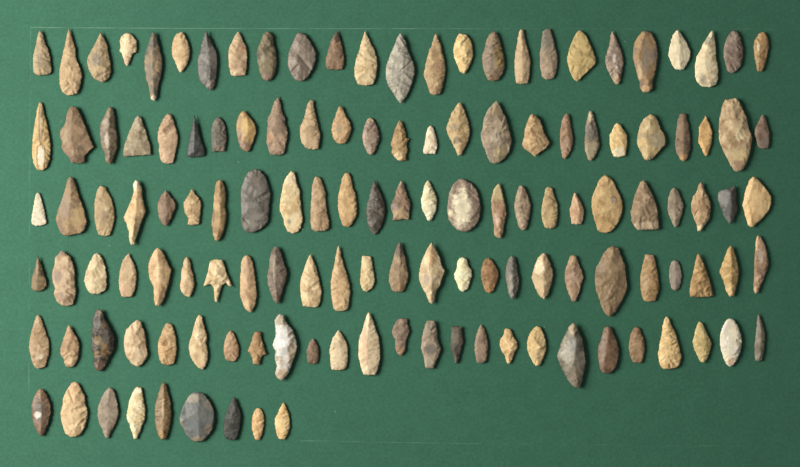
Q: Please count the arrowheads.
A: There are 134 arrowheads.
